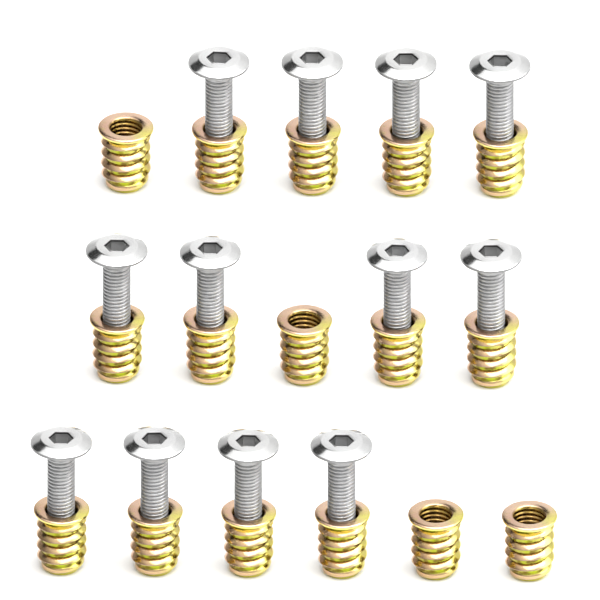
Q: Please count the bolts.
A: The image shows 12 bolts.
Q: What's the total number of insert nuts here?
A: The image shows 16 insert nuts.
